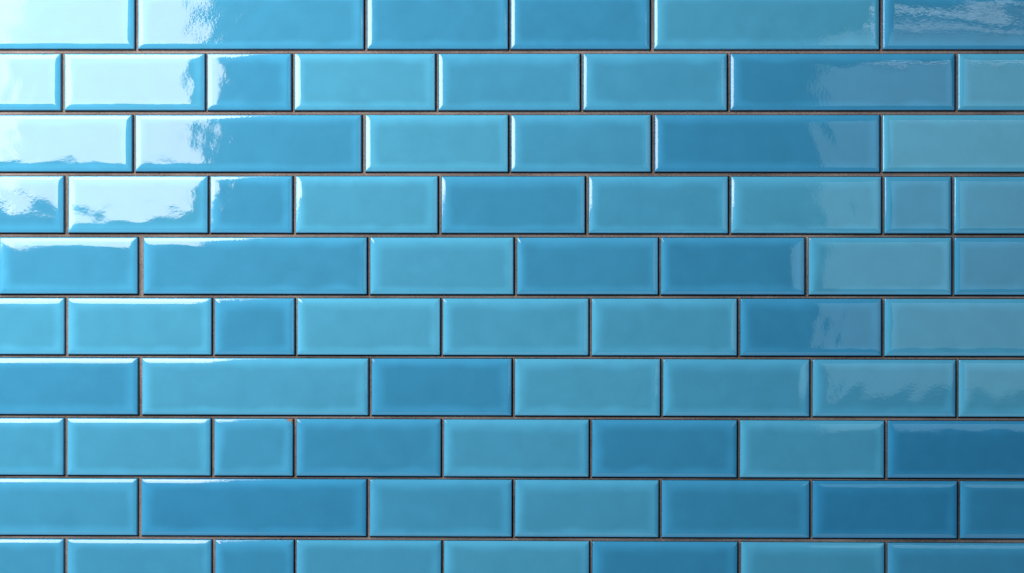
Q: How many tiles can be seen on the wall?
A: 74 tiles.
